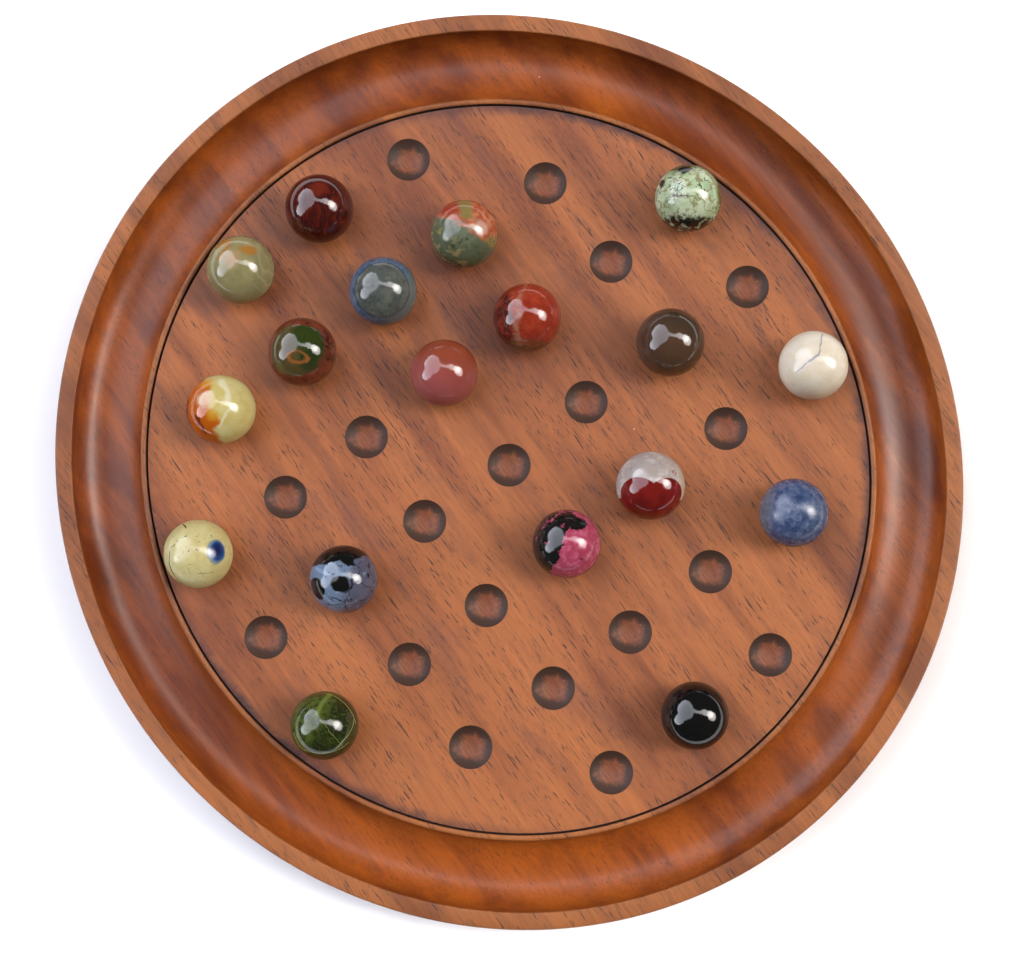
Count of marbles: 18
